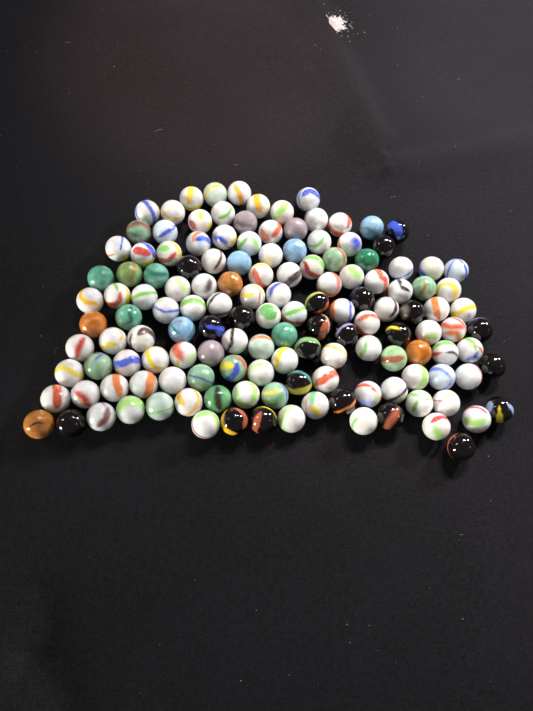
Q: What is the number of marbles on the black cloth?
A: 141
